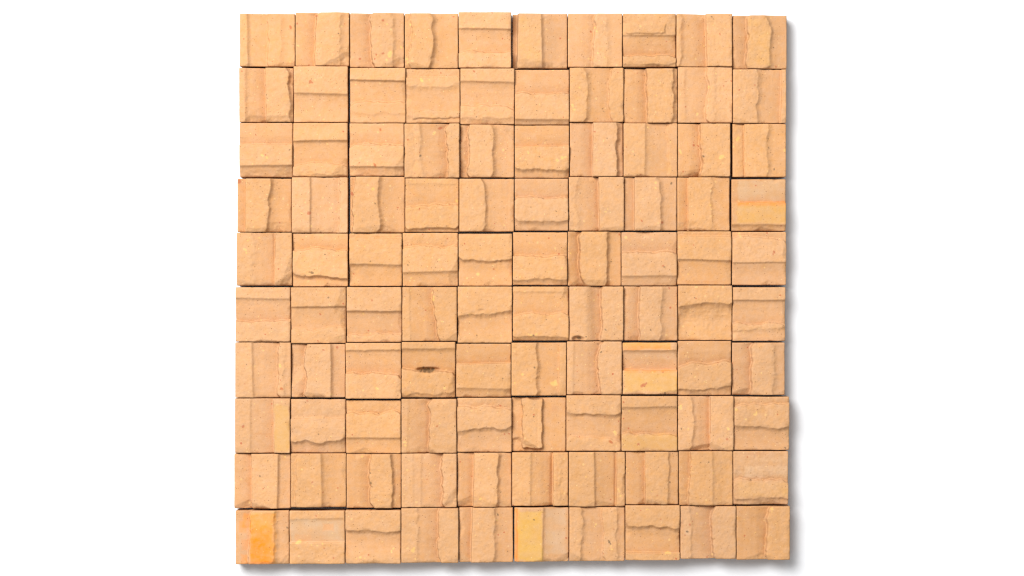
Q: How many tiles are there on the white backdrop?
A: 100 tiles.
